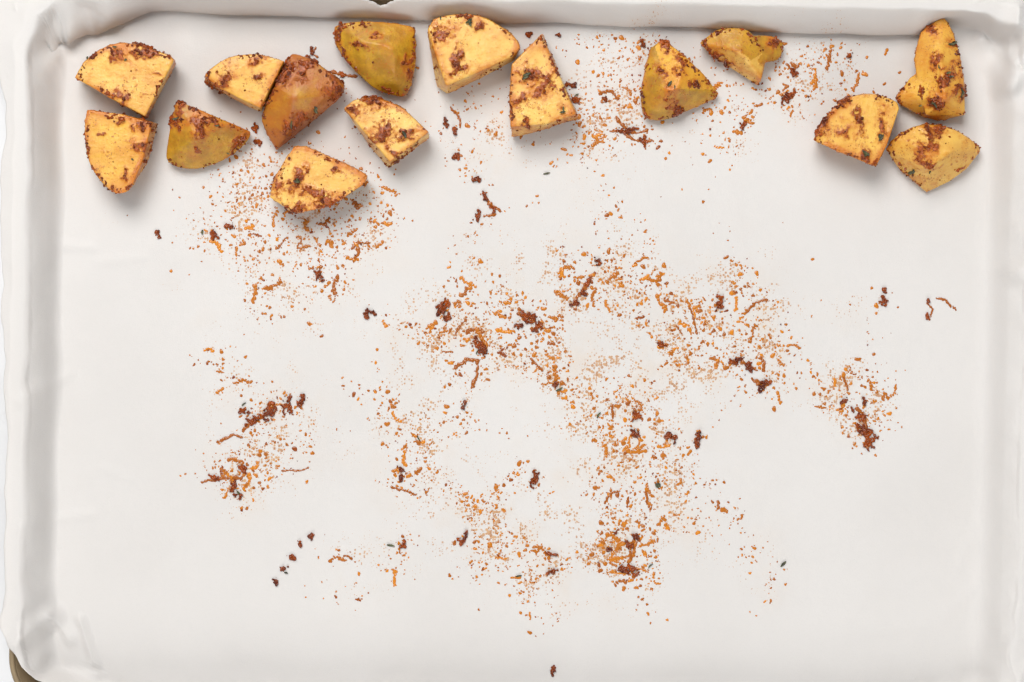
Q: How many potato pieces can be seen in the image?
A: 15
